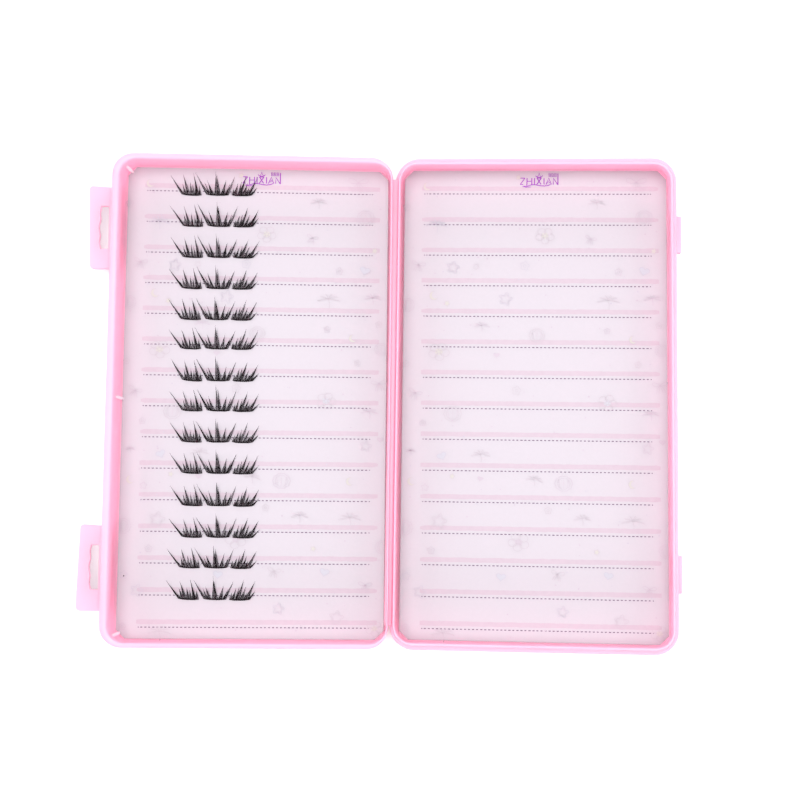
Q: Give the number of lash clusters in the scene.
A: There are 42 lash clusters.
